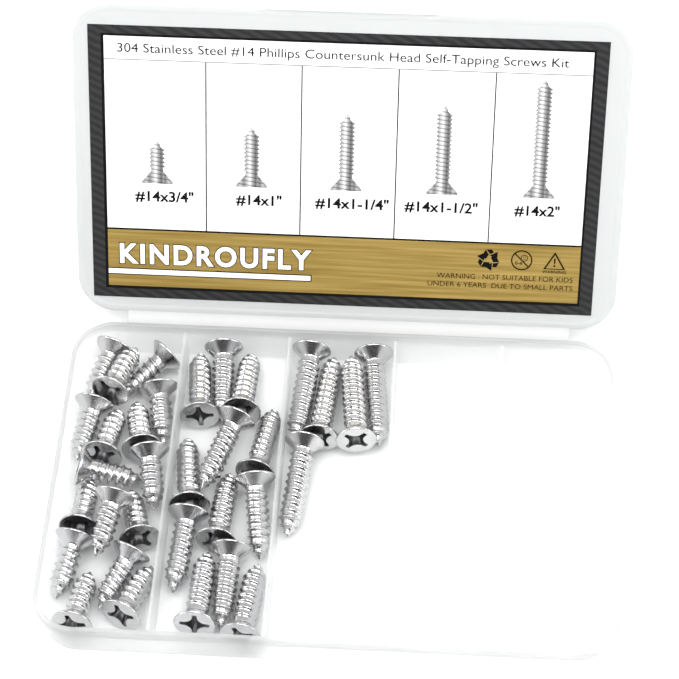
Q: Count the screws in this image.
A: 33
